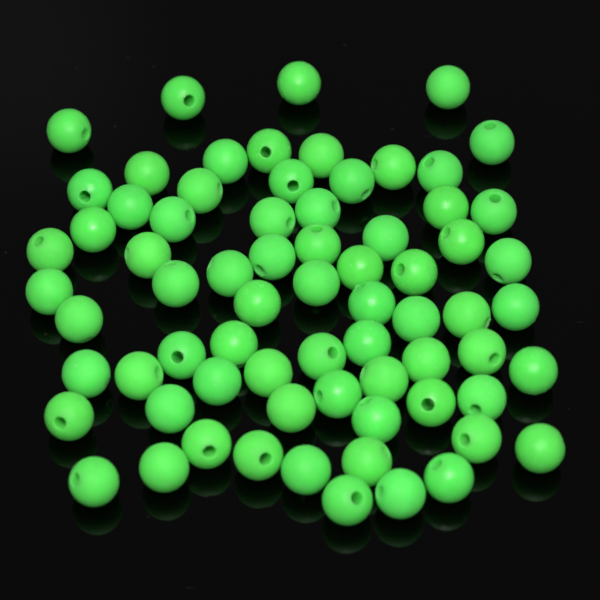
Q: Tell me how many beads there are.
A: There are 71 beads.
